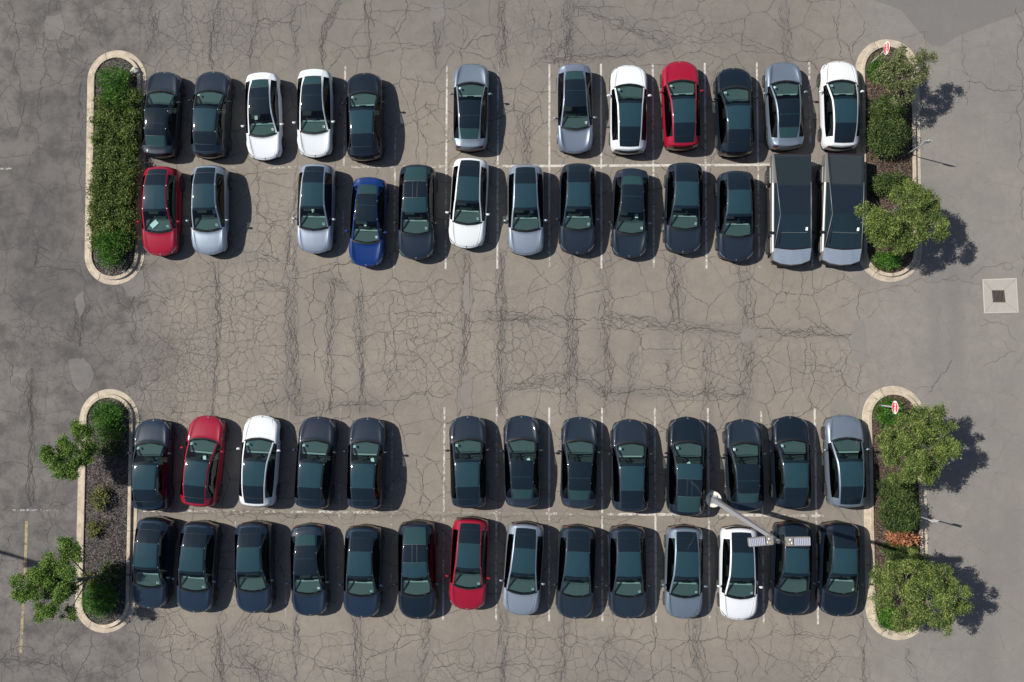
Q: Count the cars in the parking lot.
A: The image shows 50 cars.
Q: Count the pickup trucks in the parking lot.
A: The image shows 2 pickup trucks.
